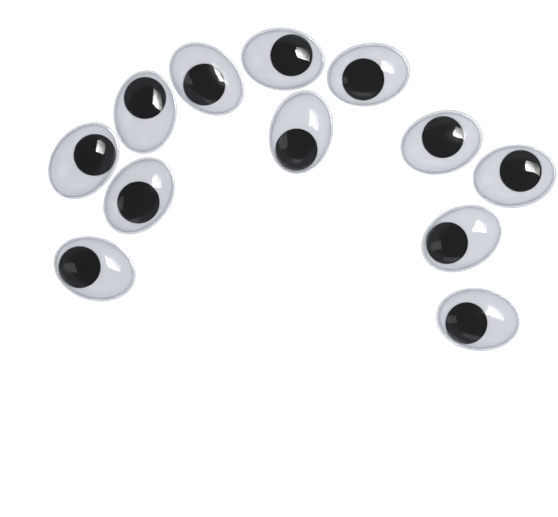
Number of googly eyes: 12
